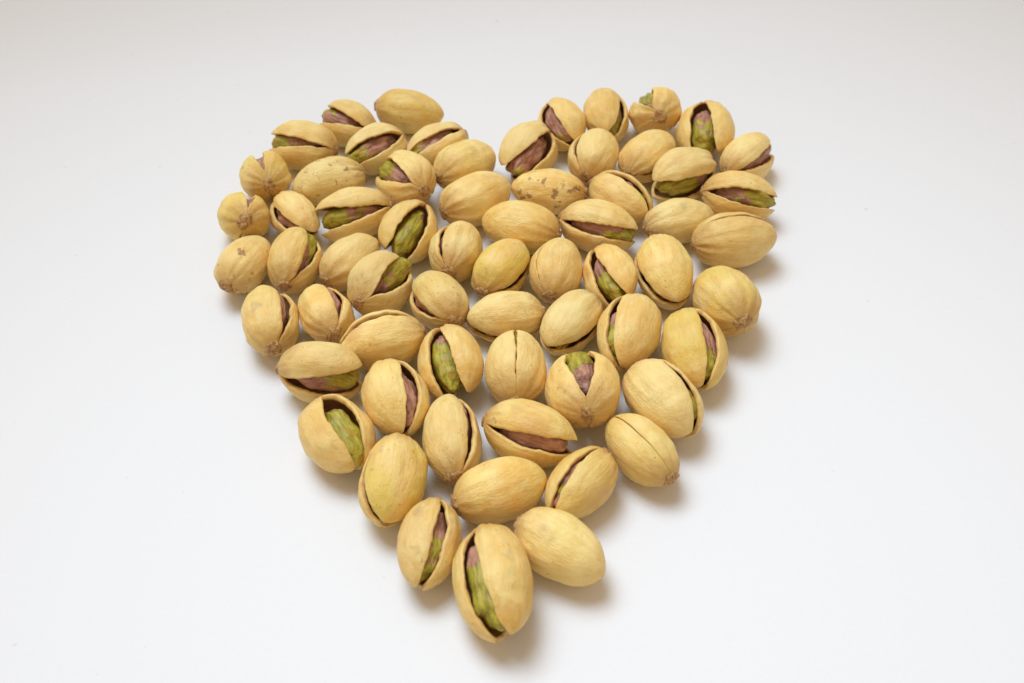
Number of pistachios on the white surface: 64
